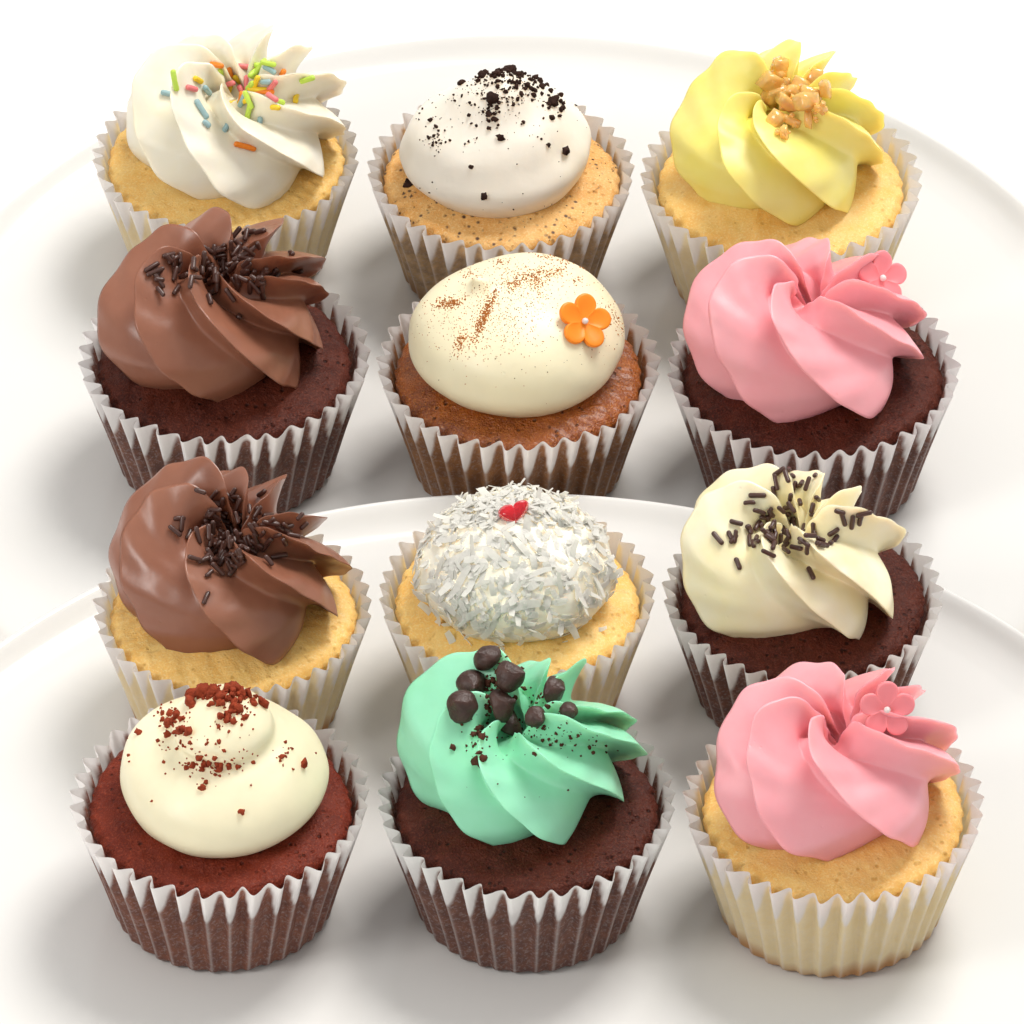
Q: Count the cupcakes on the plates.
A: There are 12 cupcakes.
